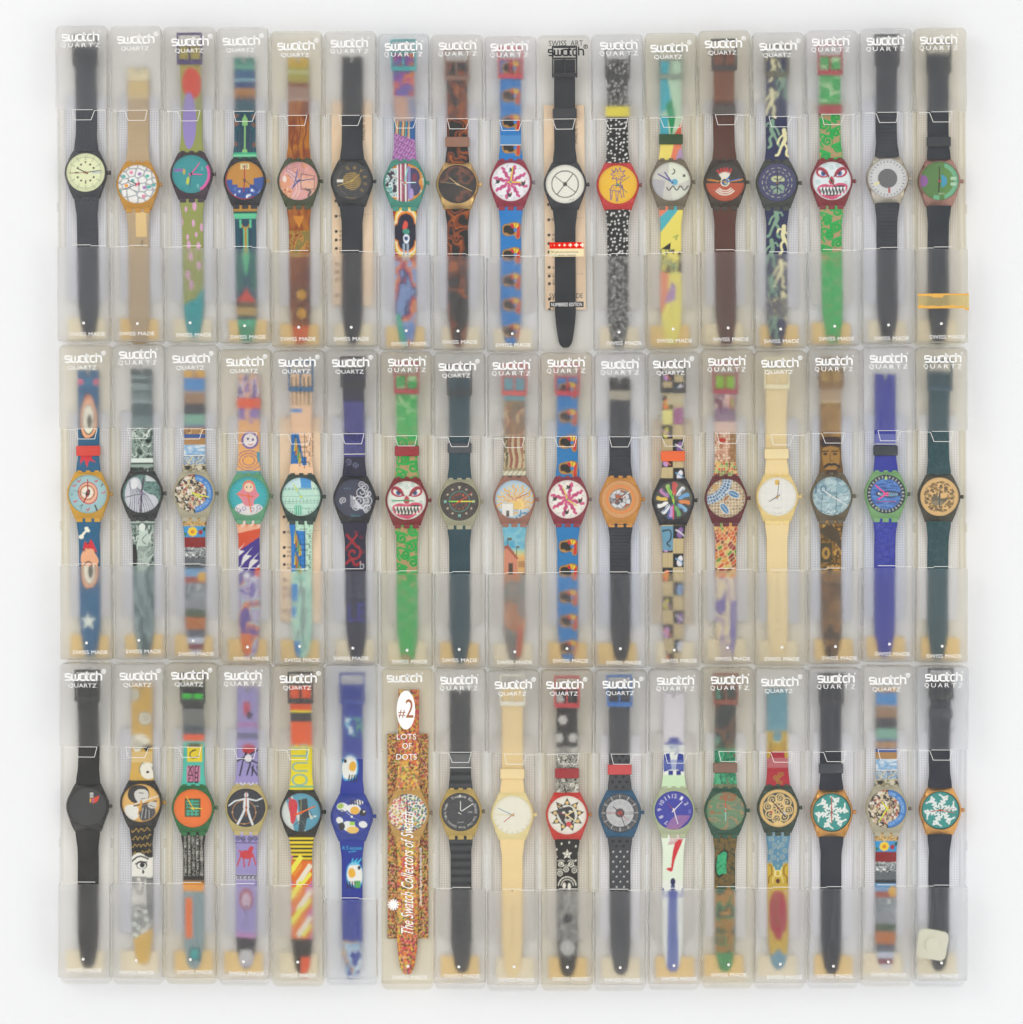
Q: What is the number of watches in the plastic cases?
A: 51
